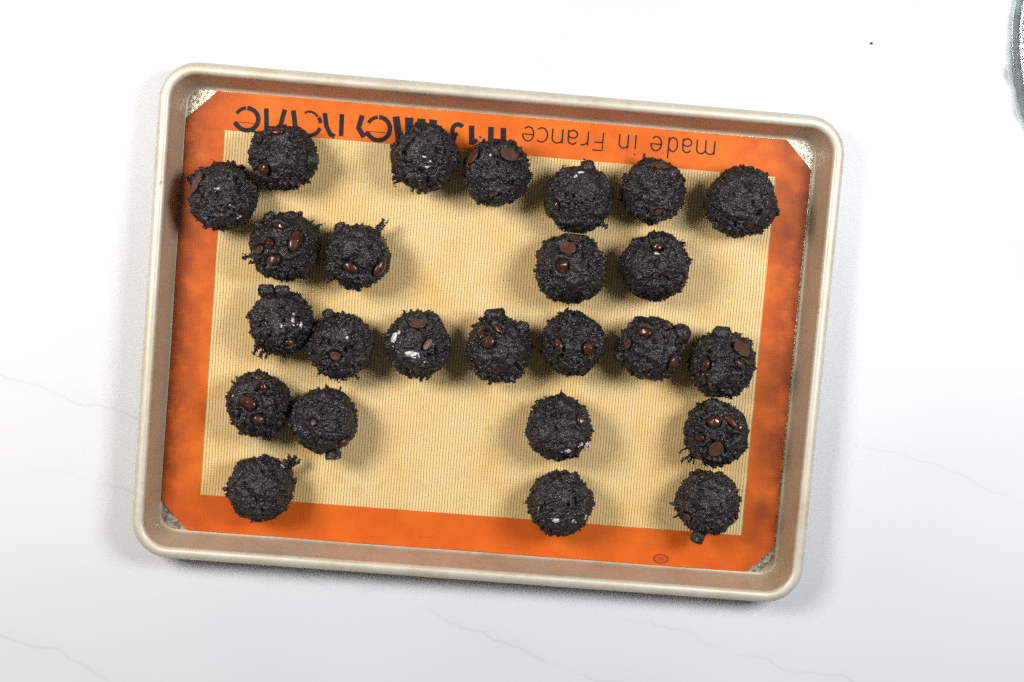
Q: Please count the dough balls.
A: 25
